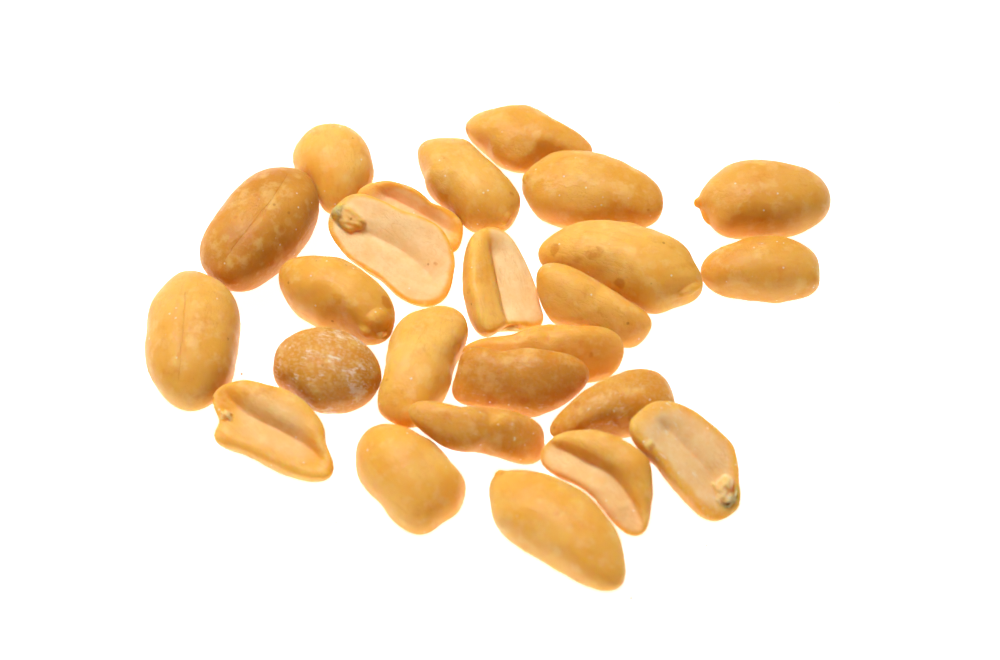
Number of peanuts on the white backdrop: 25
